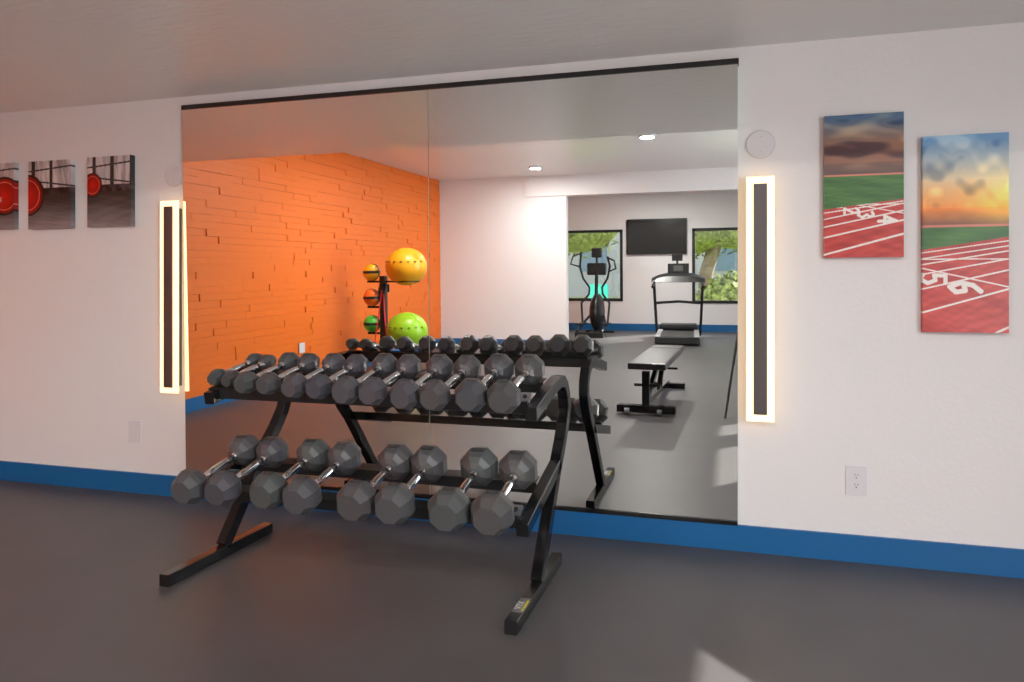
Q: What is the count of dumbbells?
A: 20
